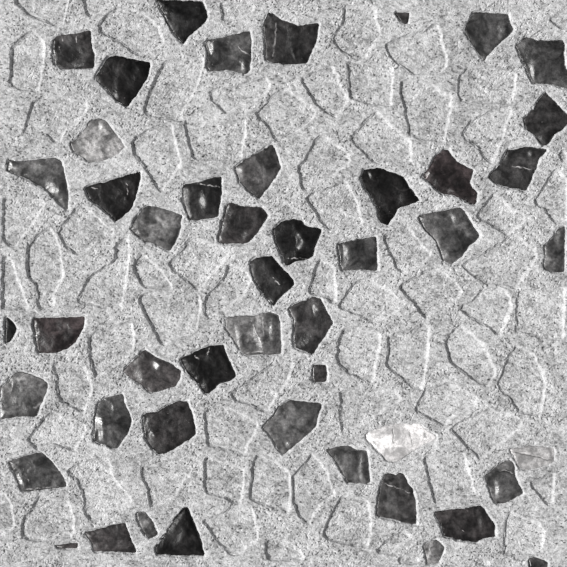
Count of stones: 48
